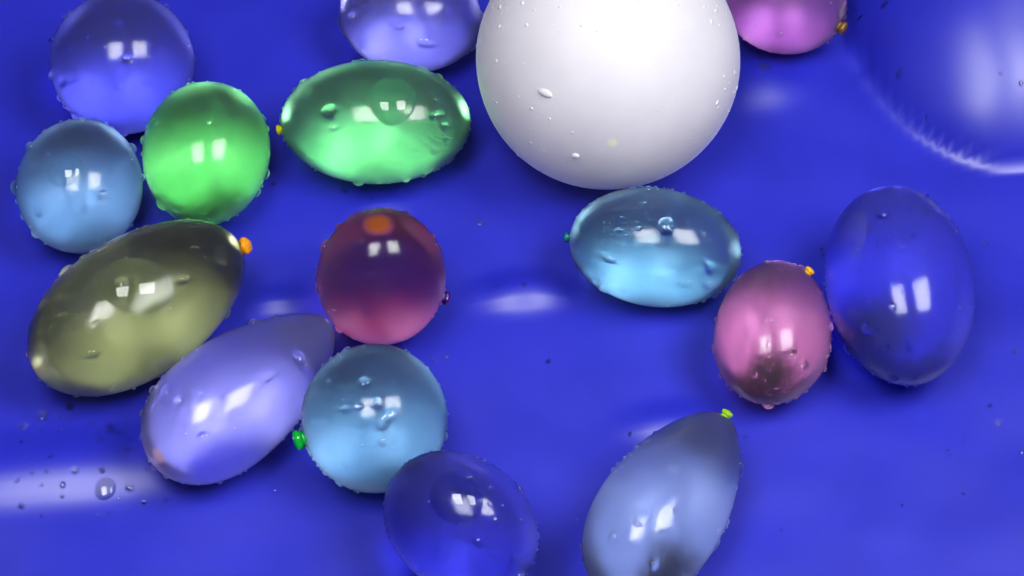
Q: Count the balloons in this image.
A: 16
